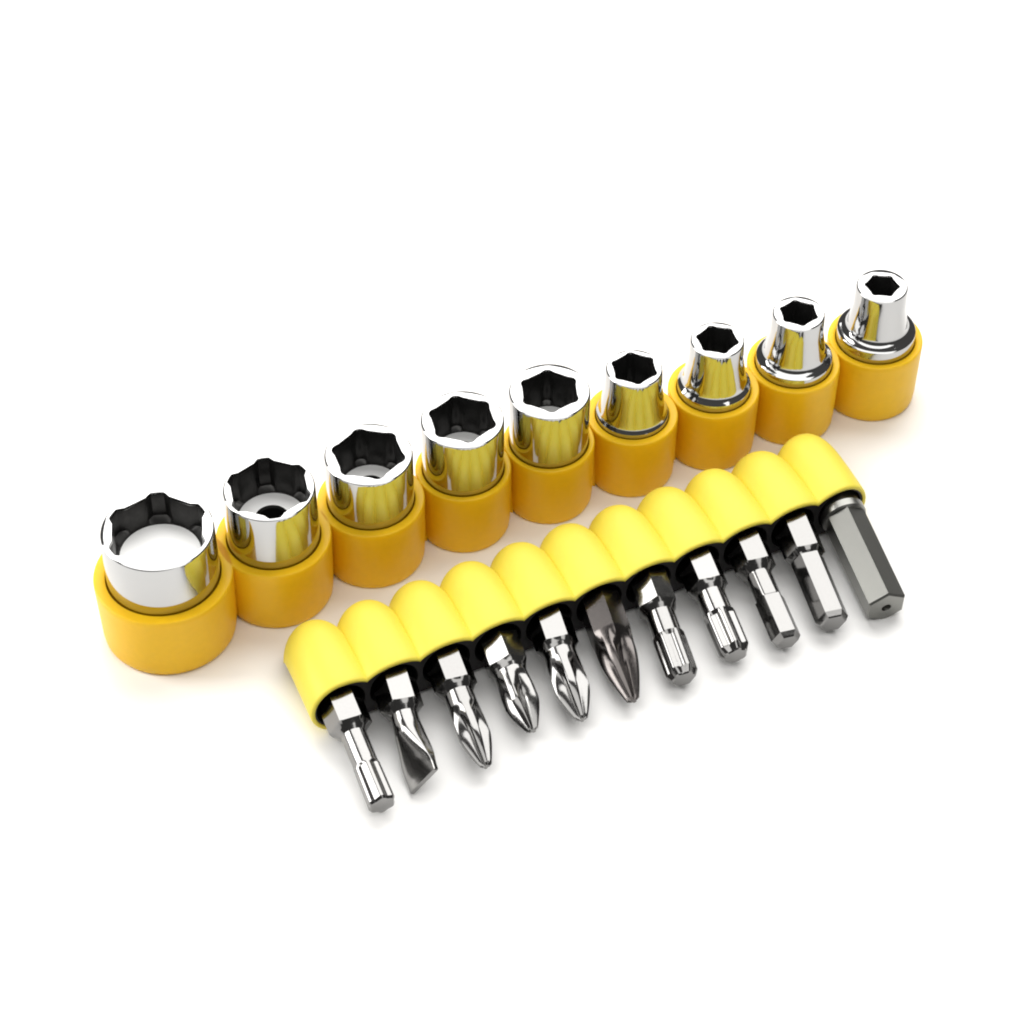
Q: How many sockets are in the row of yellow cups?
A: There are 9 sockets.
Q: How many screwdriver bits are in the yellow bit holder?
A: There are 11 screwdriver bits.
